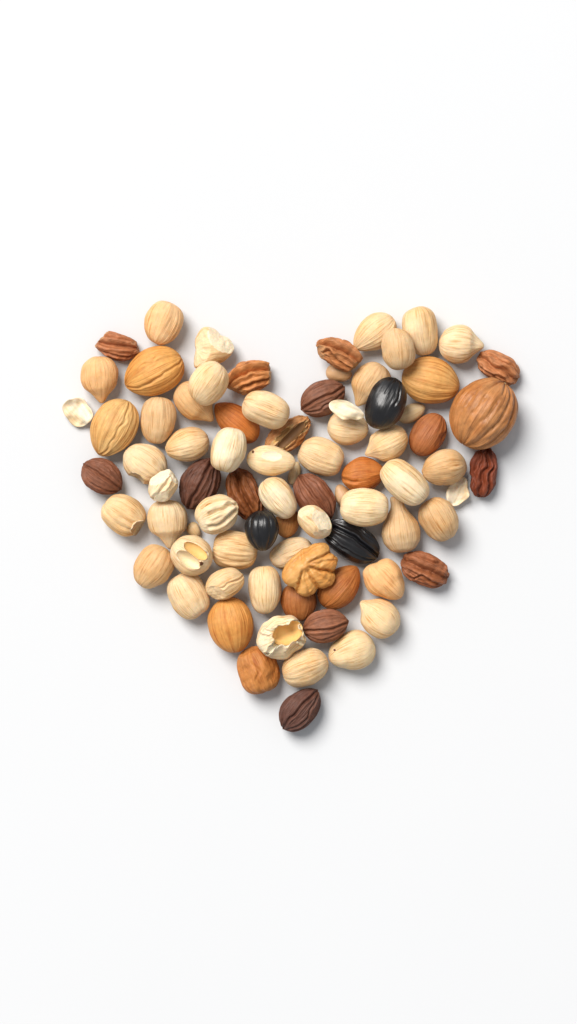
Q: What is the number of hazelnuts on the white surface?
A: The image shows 42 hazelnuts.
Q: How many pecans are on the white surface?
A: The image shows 14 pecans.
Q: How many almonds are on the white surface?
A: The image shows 11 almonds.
